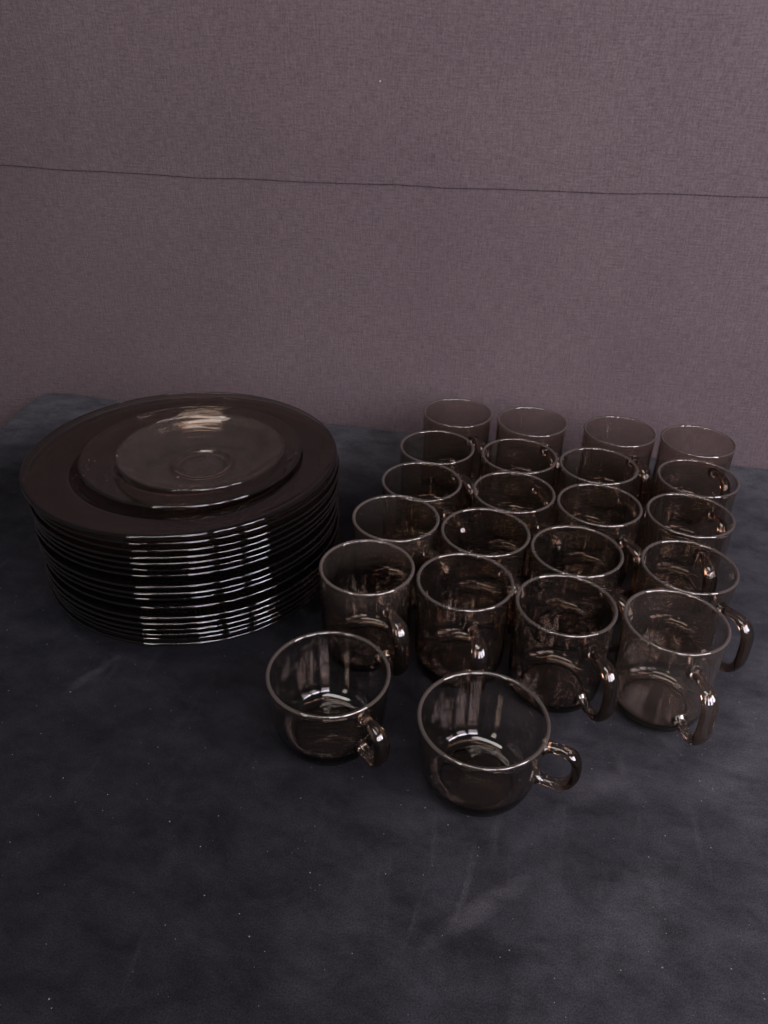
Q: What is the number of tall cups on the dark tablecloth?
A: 20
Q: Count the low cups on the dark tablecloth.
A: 2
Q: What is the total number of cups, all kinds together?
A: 22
